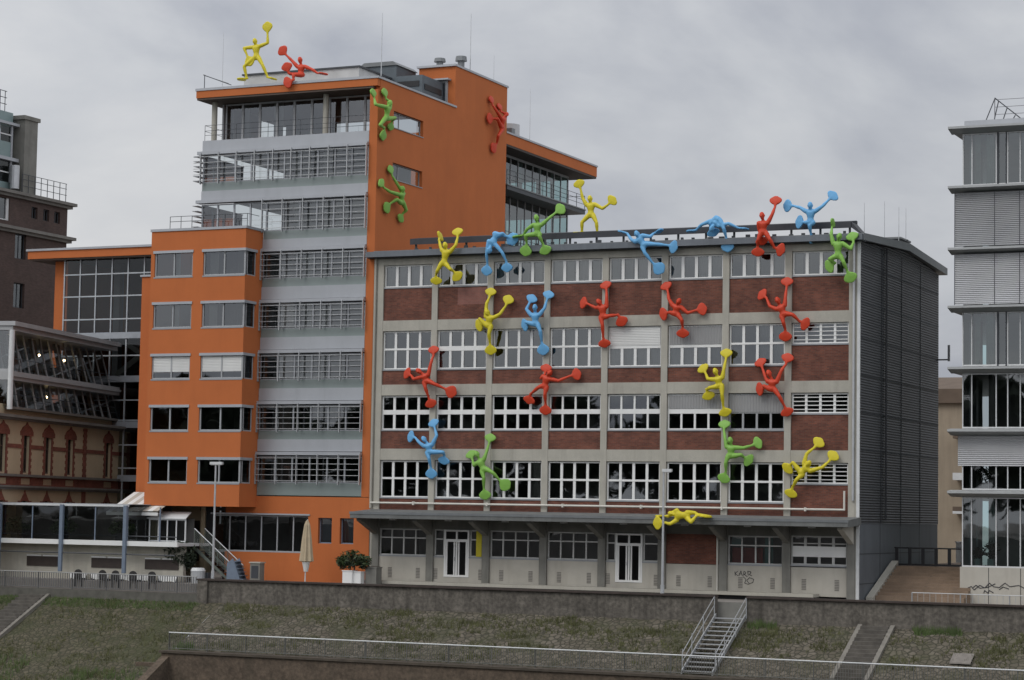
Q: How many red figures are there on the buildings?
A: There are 9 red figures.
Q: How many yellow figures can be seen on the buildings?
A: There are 7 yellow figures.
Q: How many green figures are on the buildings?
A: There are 6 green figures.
